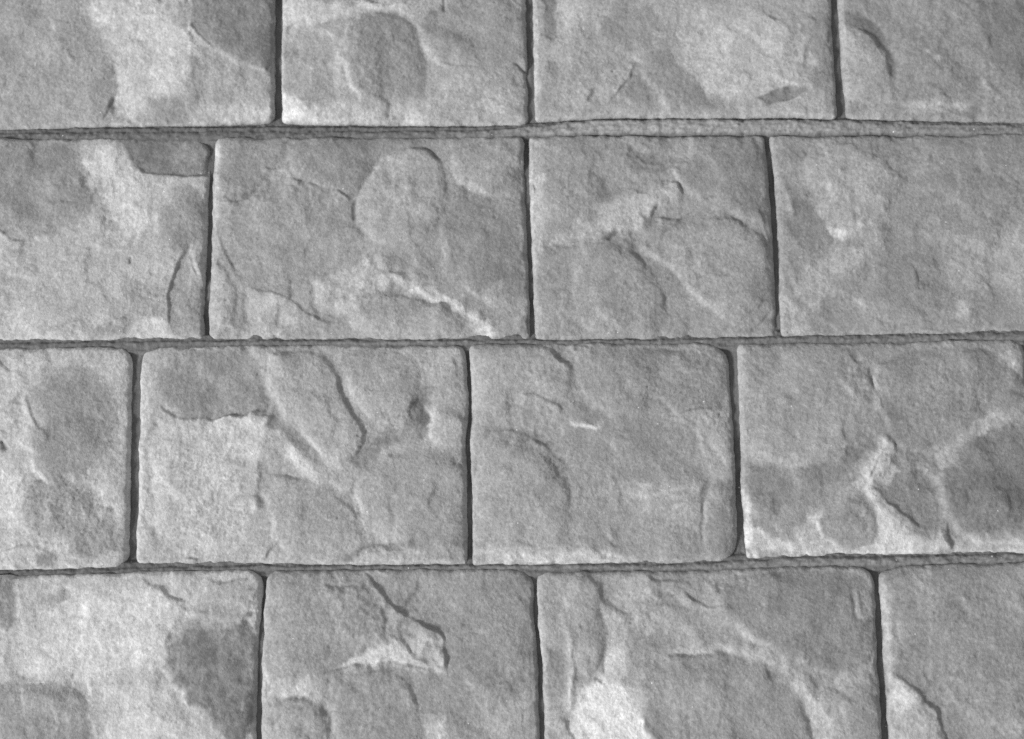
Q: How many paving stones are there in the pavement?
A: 16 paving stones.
